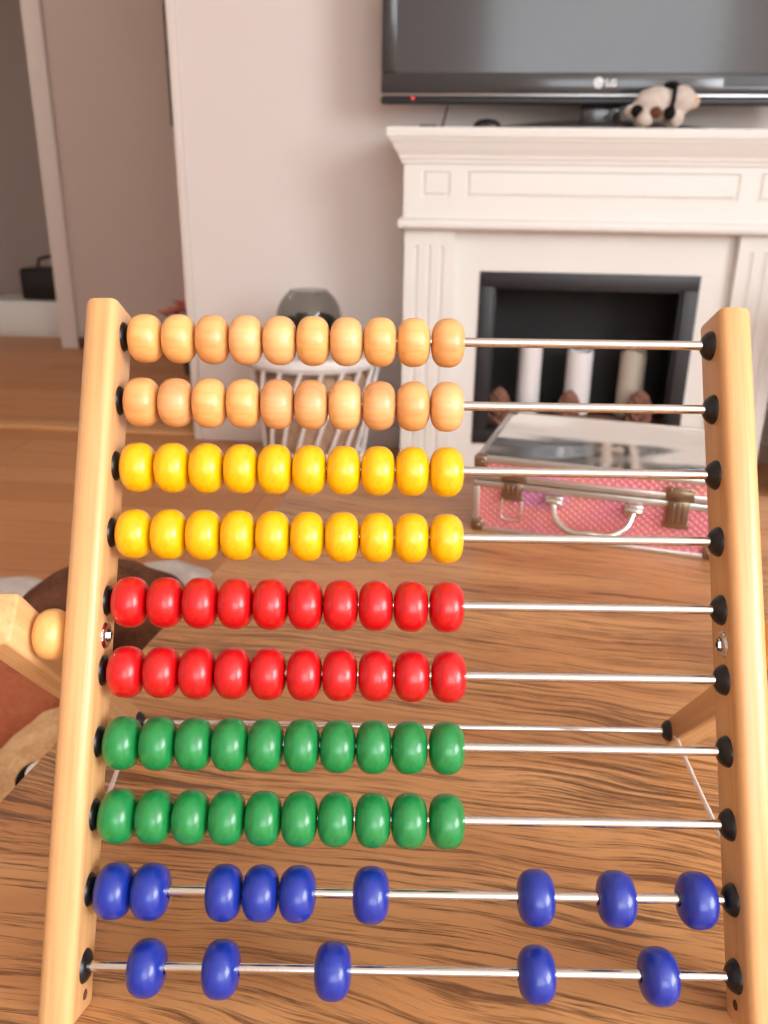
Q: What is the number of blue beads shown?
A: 14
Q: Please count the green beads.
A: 20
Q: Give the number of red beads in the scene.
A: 20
